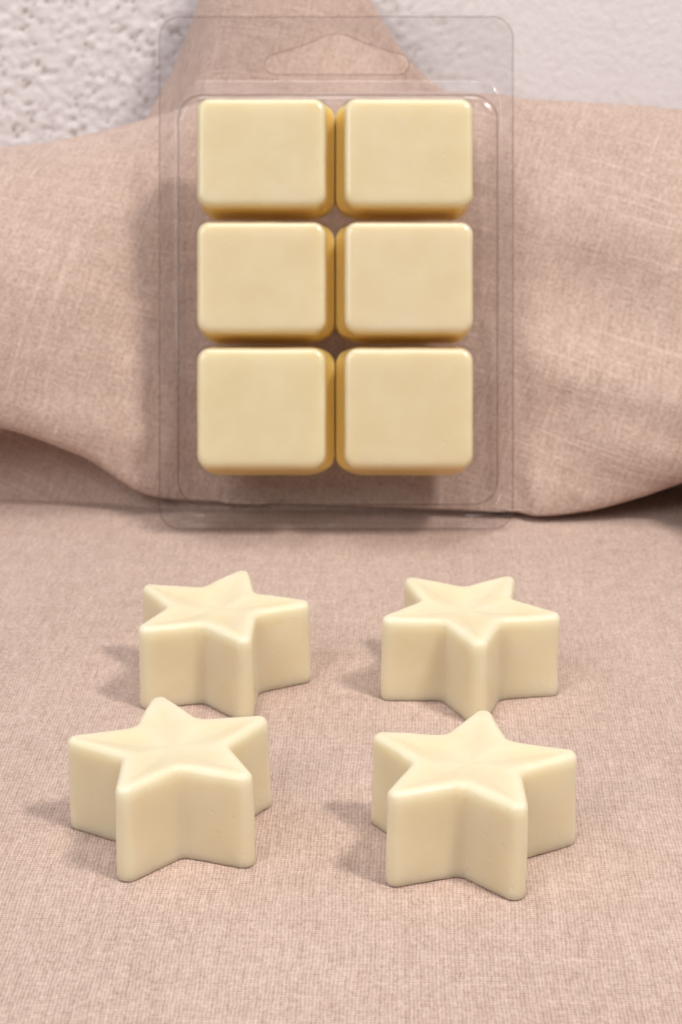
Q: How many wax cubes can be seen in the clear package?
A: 6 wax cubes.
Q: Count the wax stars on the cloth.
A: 4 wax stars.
